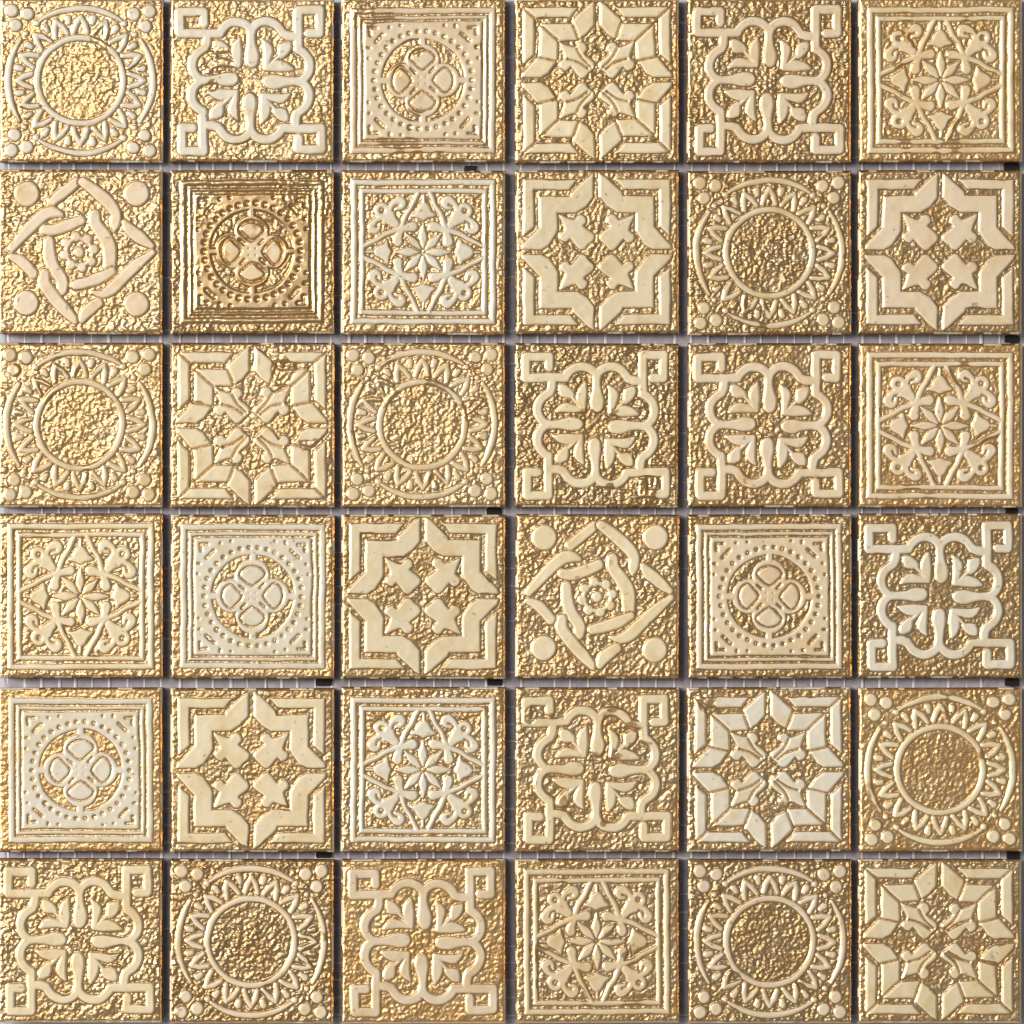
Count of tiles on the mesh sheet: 36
